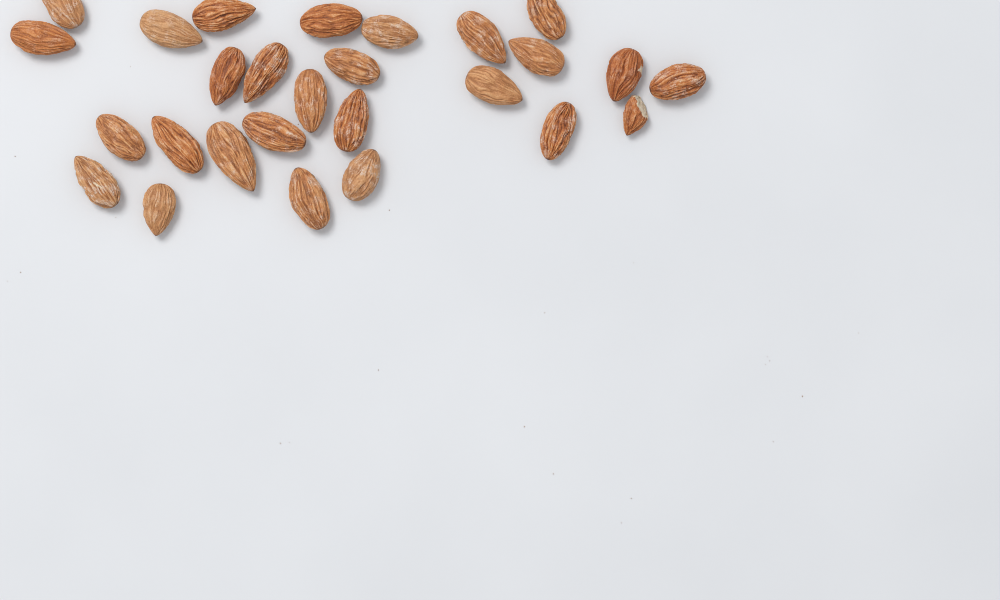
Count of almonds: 27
